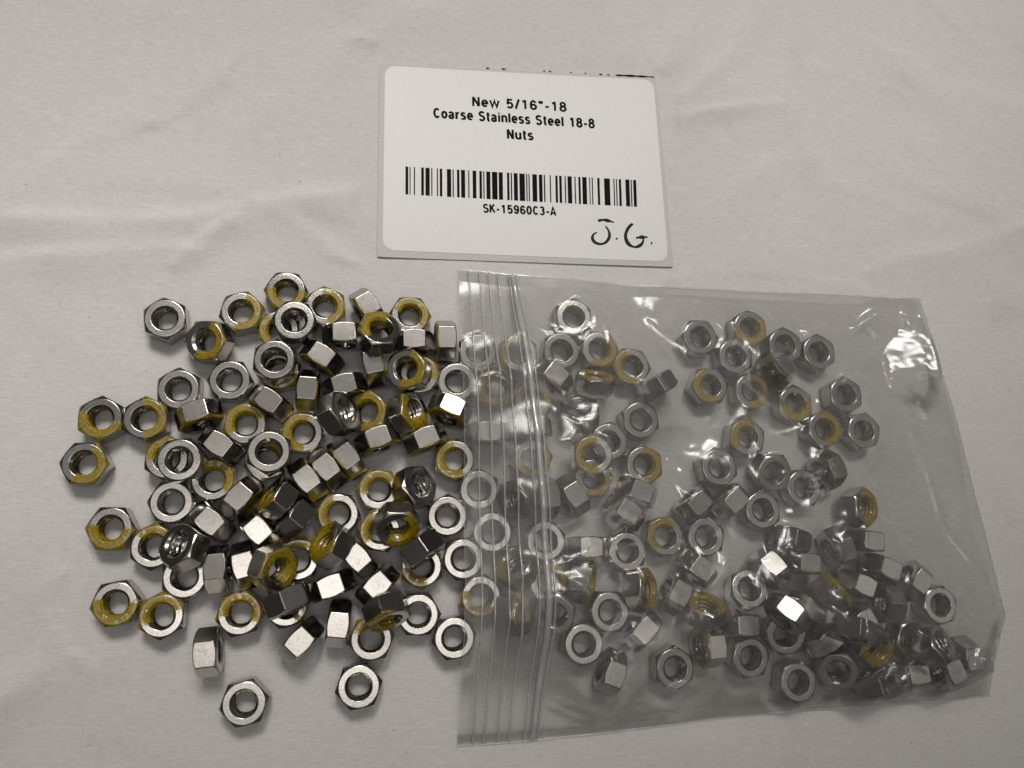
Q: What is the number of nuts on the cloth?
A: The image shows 186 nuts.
